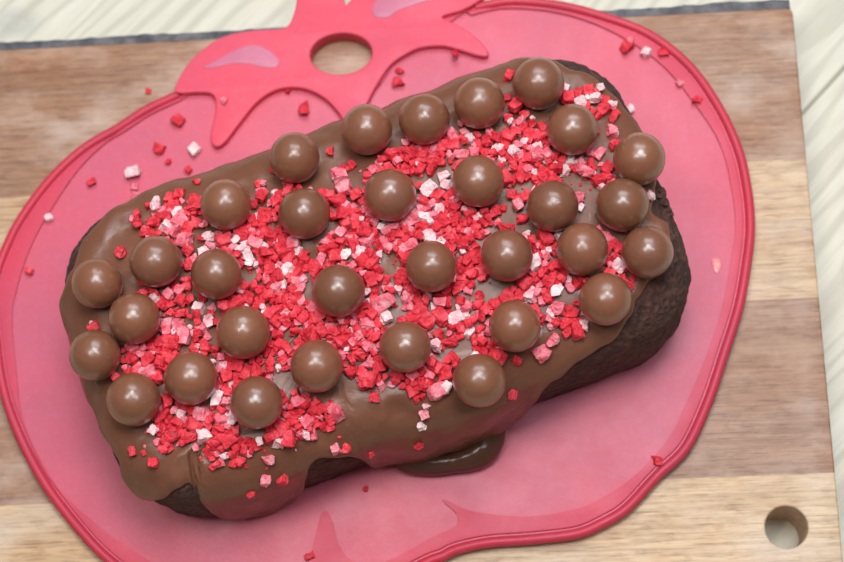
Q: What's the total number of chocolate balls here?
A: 32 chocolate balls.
